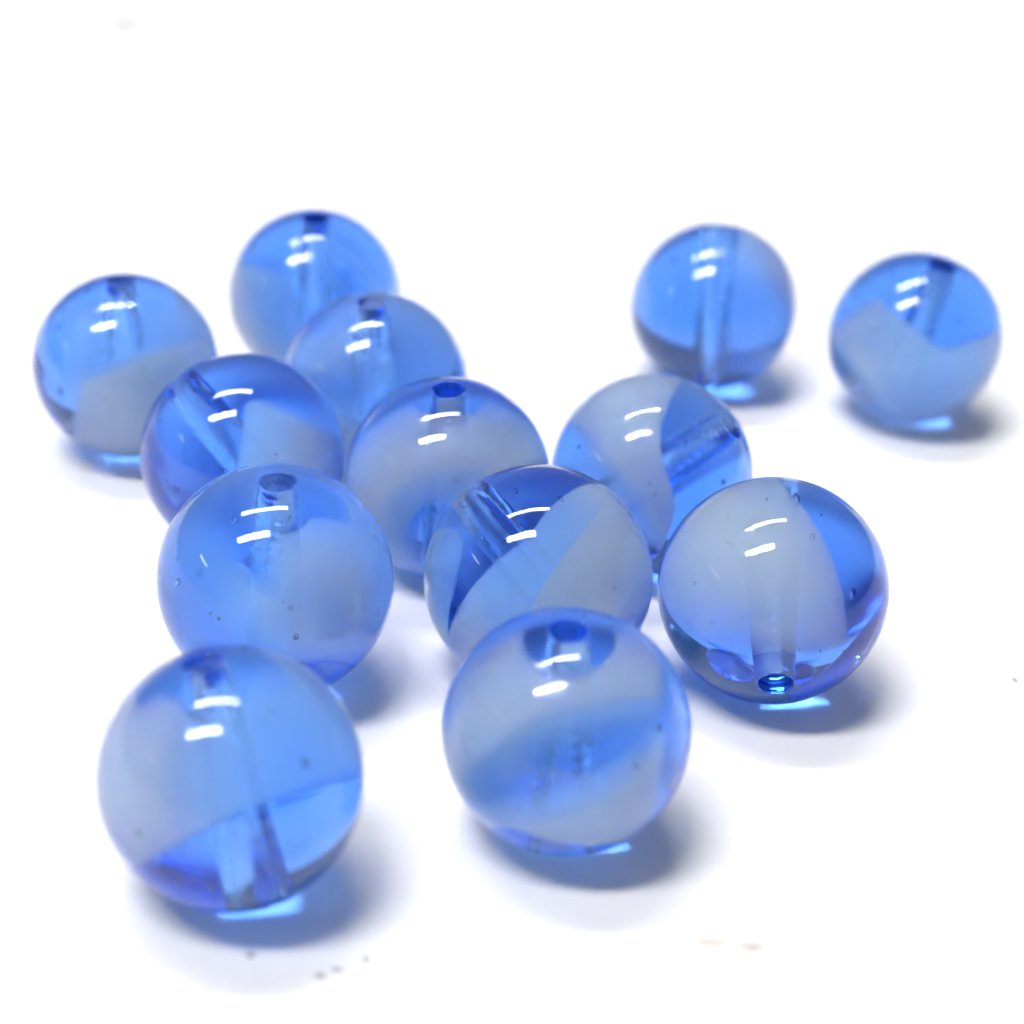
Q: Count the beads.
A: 13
